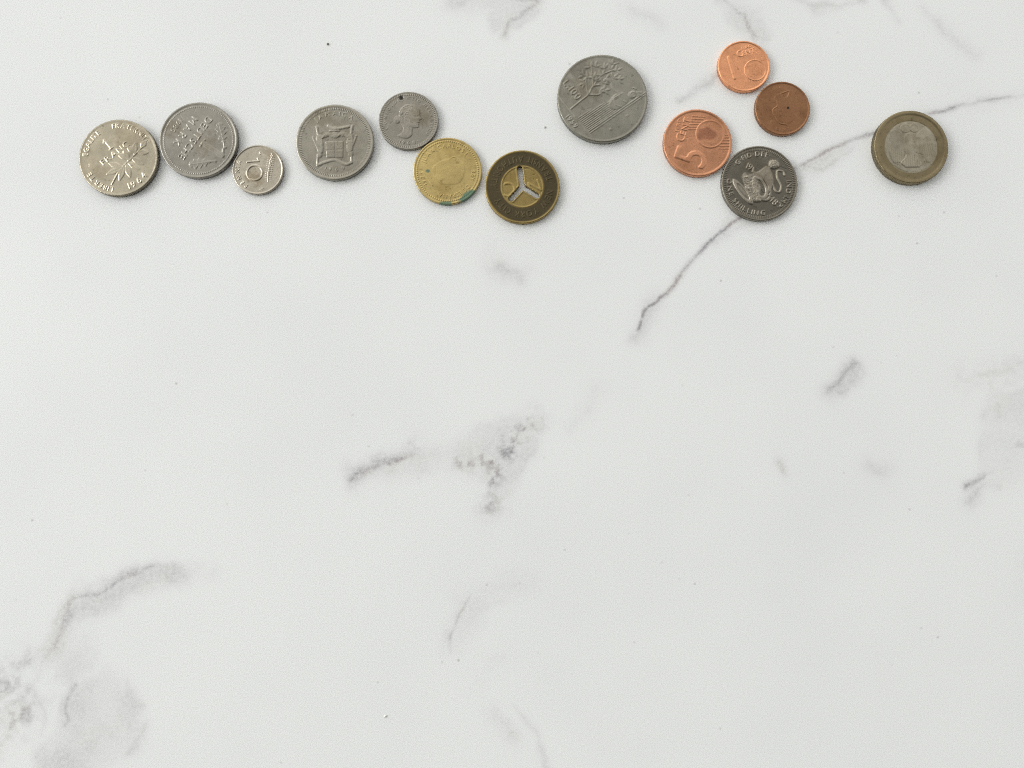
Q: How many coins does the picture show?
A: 13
